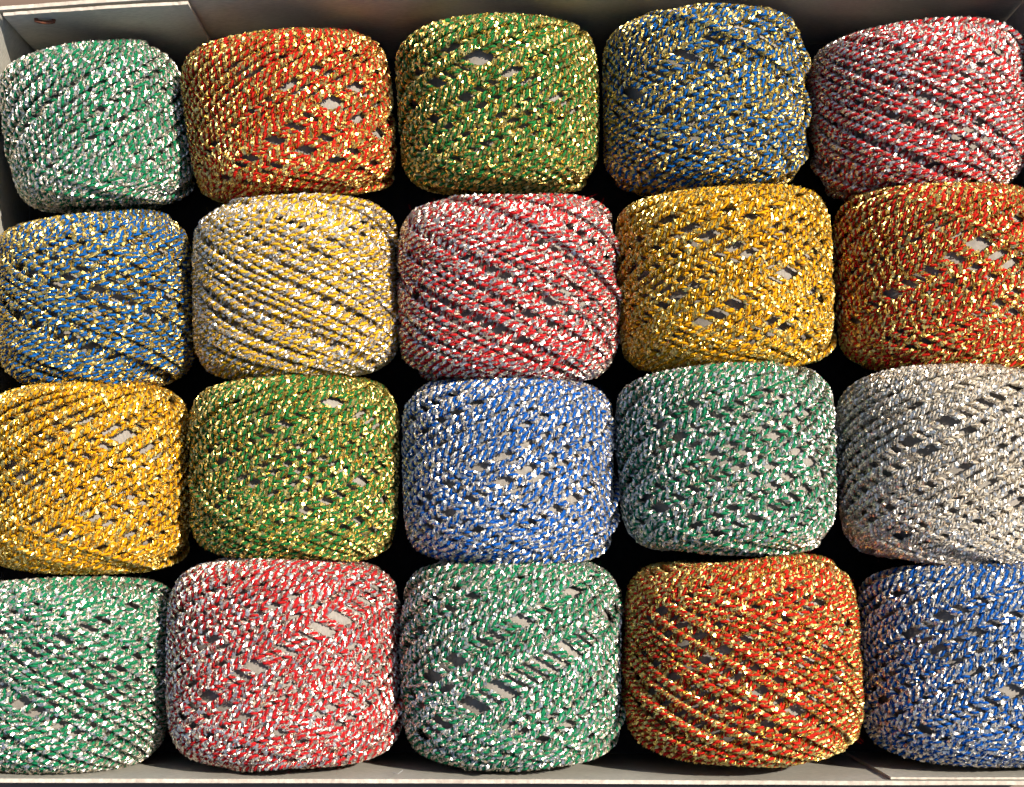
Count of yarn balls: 20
